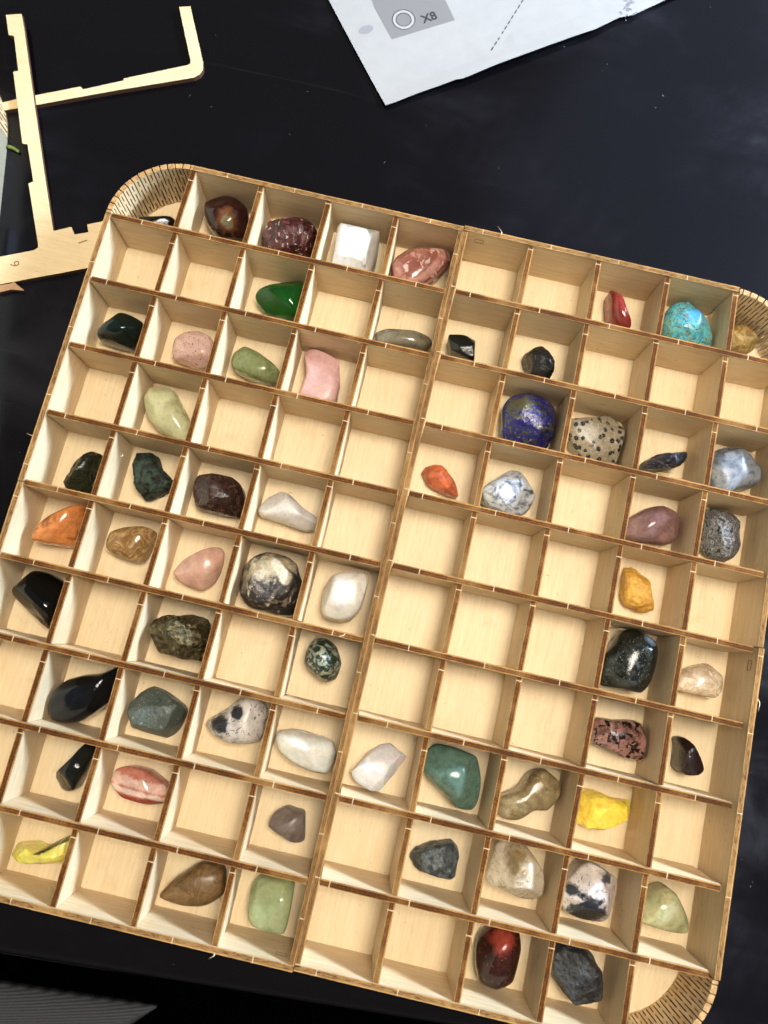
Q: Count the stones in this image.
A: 62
